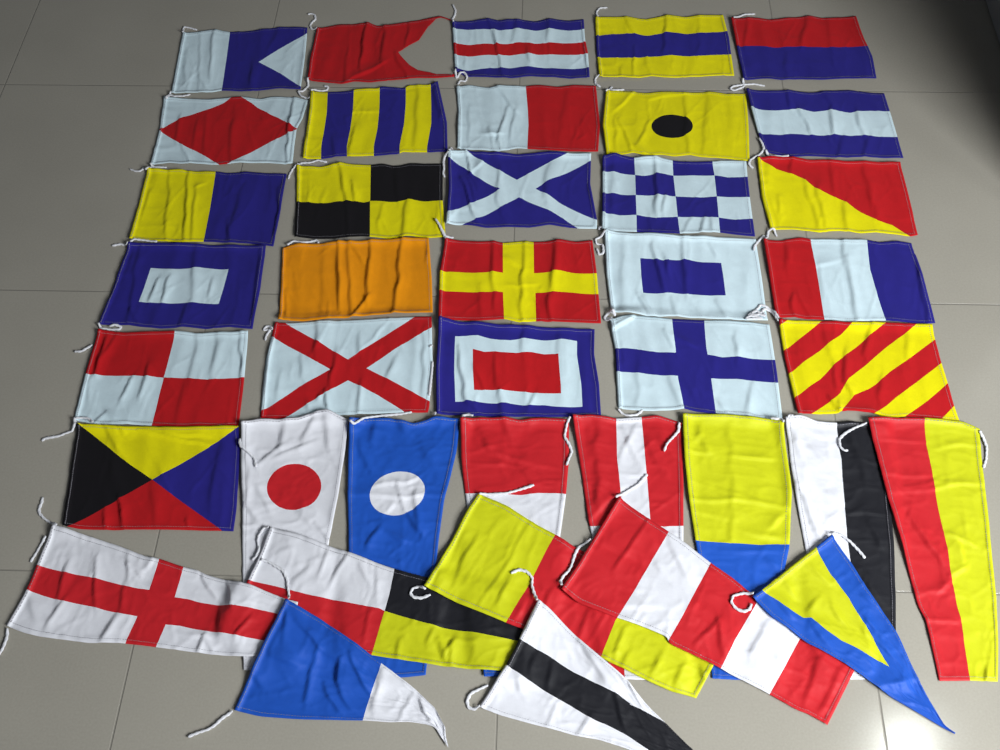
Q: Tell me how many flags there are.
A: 40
